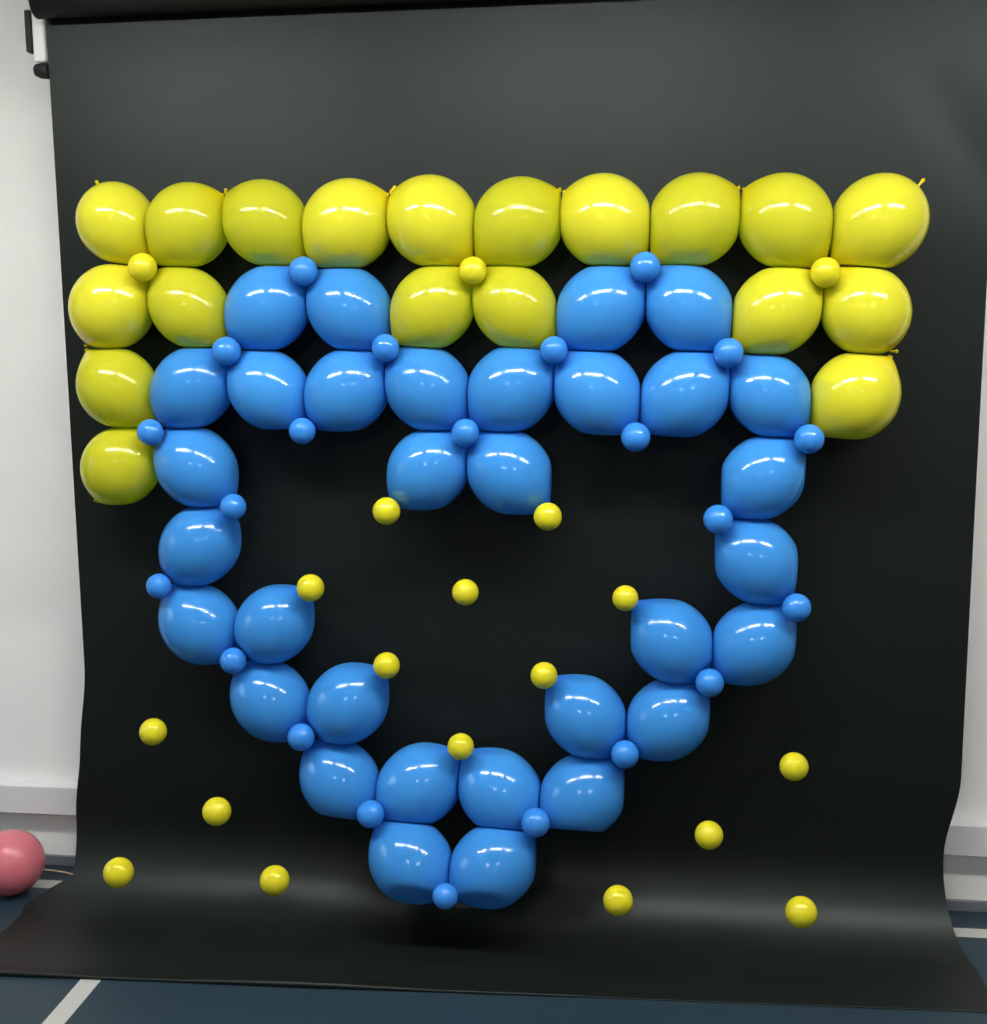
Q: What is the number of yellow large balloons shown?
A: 19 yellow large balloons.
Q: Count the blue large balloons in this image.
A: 32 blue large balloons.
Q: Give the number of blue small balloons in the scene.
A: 22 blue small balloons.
